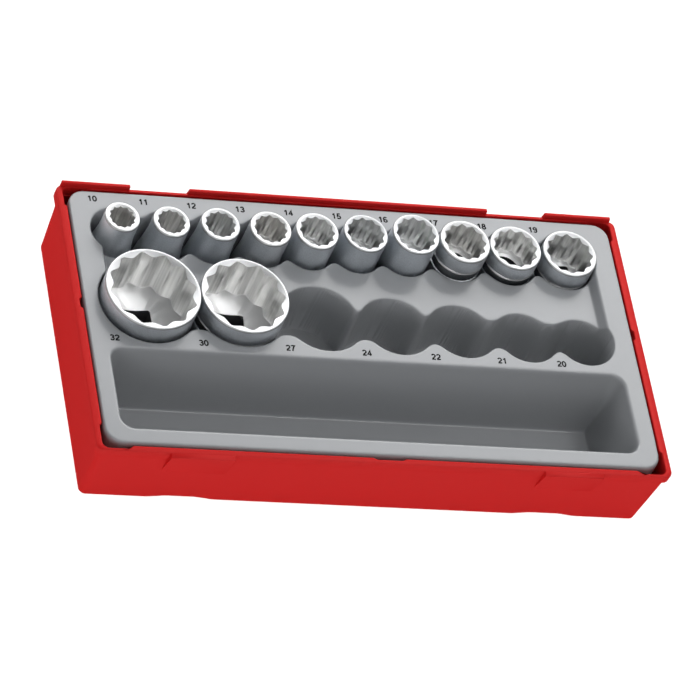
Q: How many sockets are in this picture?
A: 12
